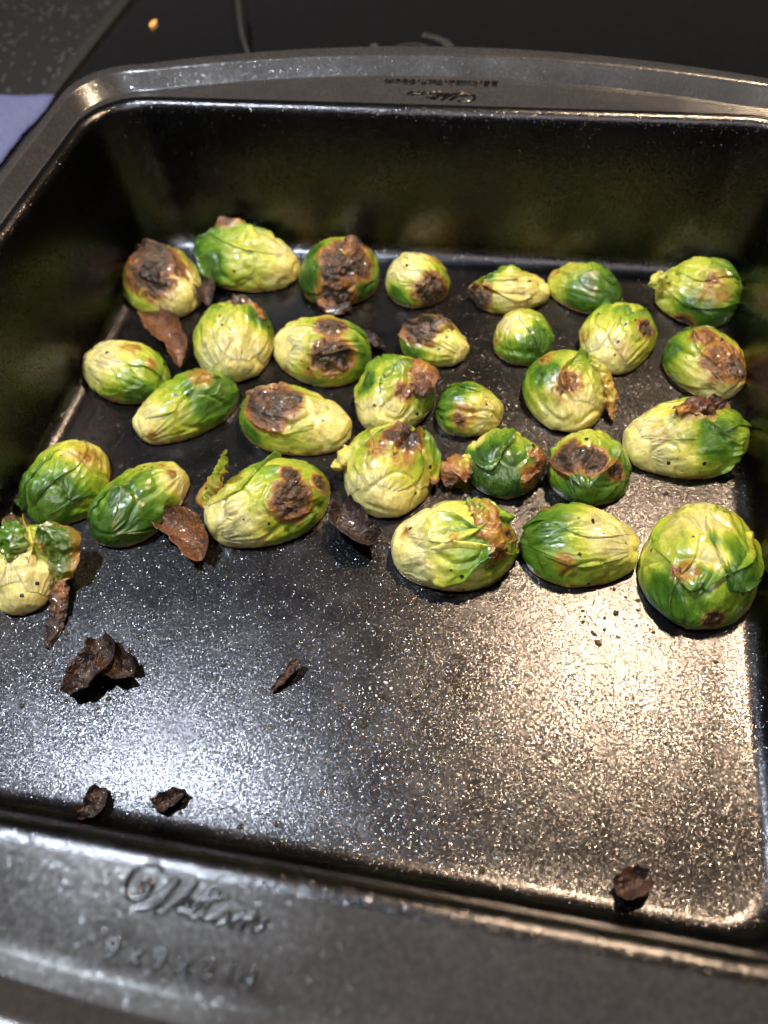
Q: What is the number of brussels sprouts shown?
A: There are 30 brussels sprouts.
